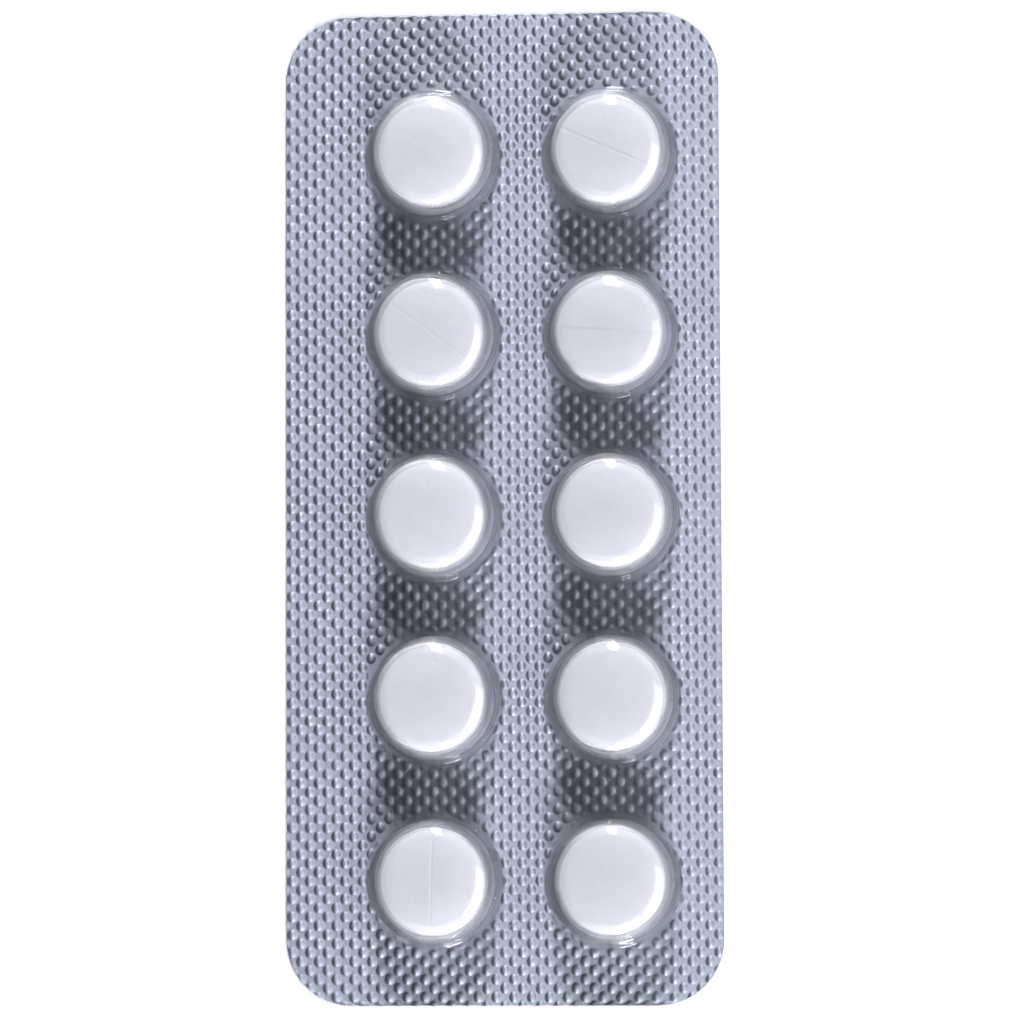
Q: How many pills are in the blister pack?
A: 10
